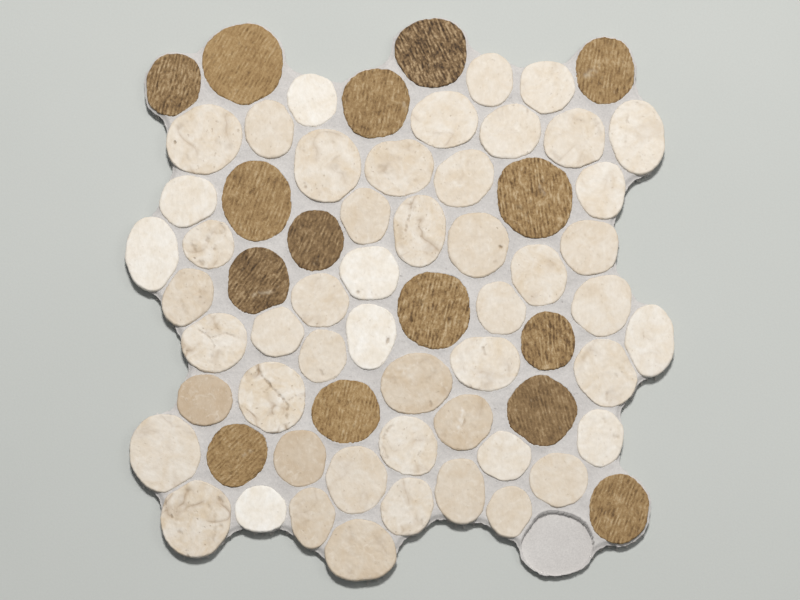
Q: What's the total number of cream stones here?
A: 51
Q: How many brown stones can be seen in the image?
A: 15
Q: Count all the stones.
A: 66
